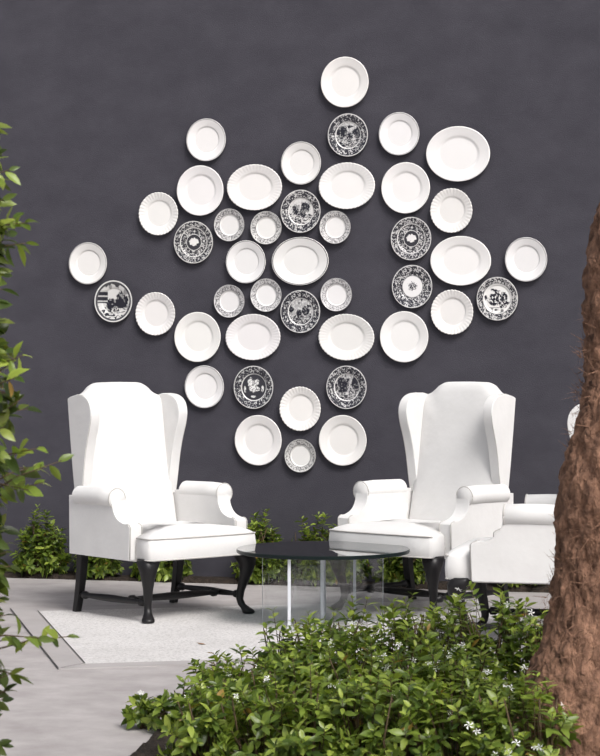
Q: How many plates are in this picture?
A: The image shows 43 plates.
